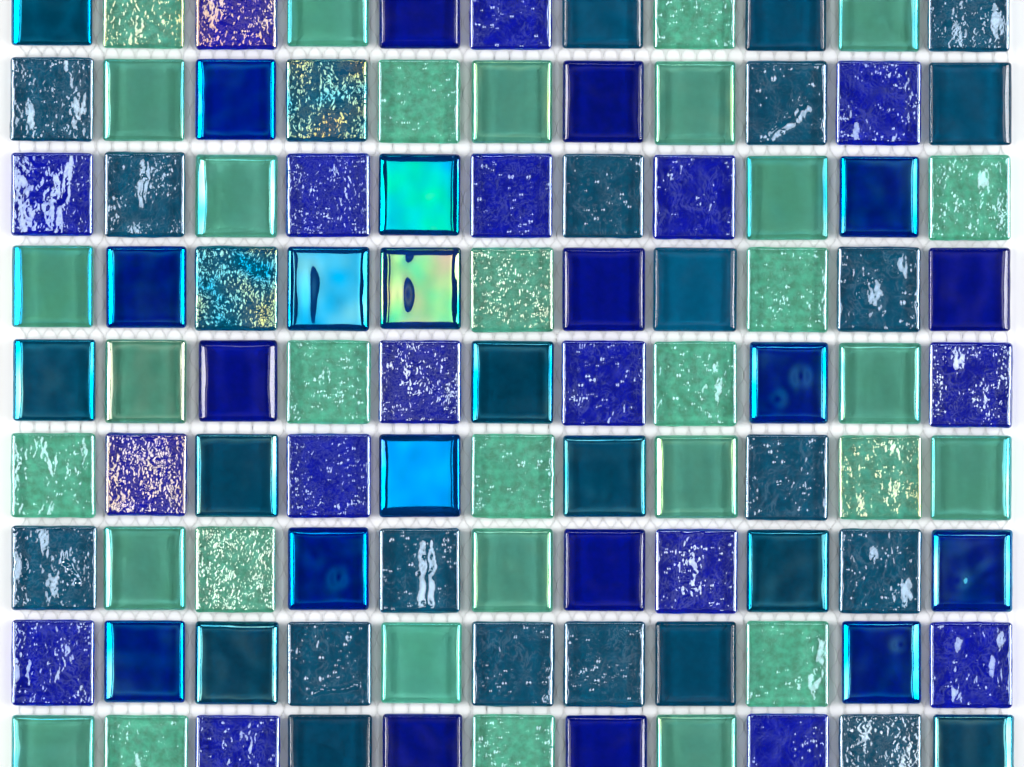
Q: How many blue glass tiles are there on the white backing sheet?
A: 33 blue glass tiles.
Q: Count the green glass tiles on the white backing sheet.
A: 32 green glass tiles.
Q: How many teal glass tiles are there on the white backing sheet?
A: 30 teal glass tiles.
